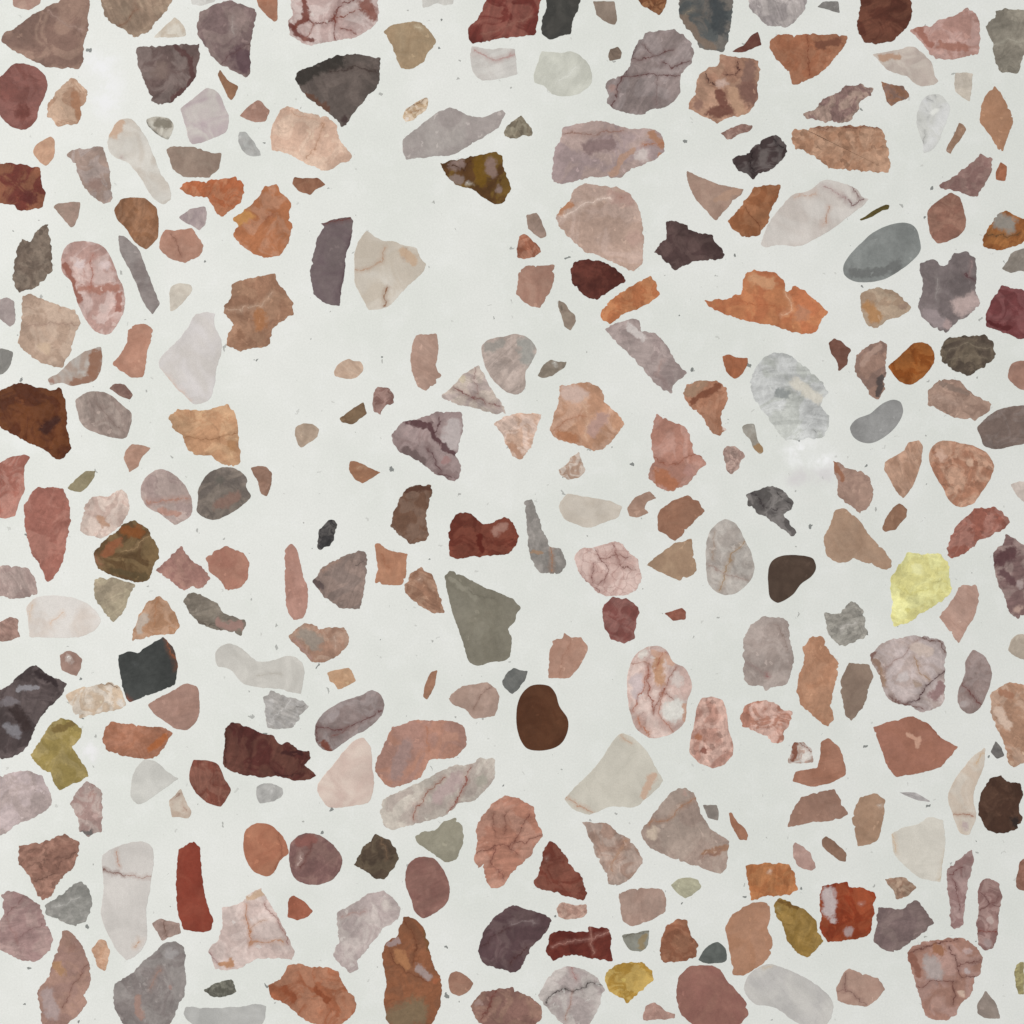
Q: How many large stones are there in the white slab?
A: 200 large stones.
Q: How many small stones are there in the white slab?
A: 83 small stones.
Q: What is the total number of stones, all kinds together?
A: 283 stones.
